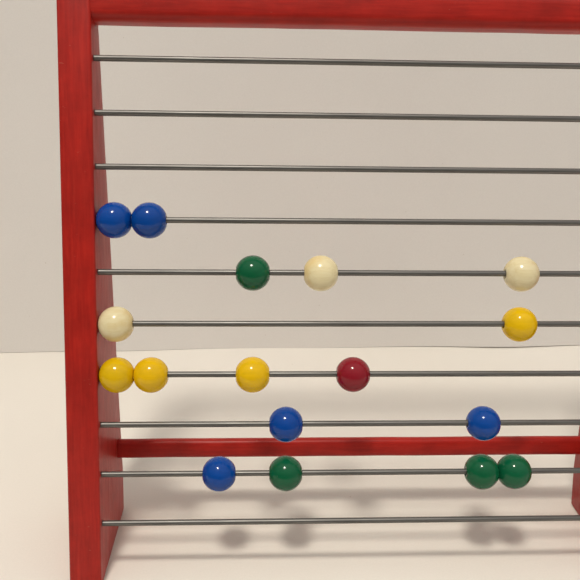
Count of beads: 17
